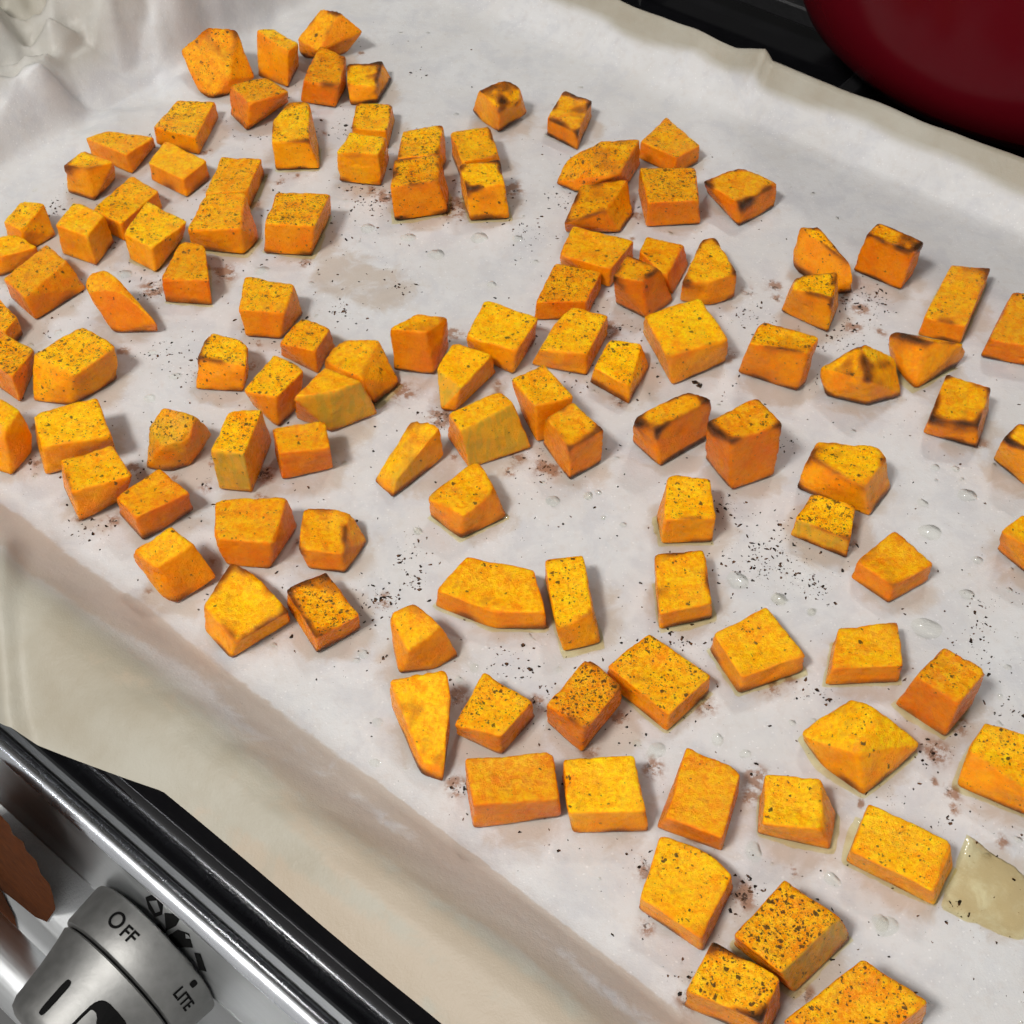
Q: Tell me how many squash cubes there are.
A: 111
